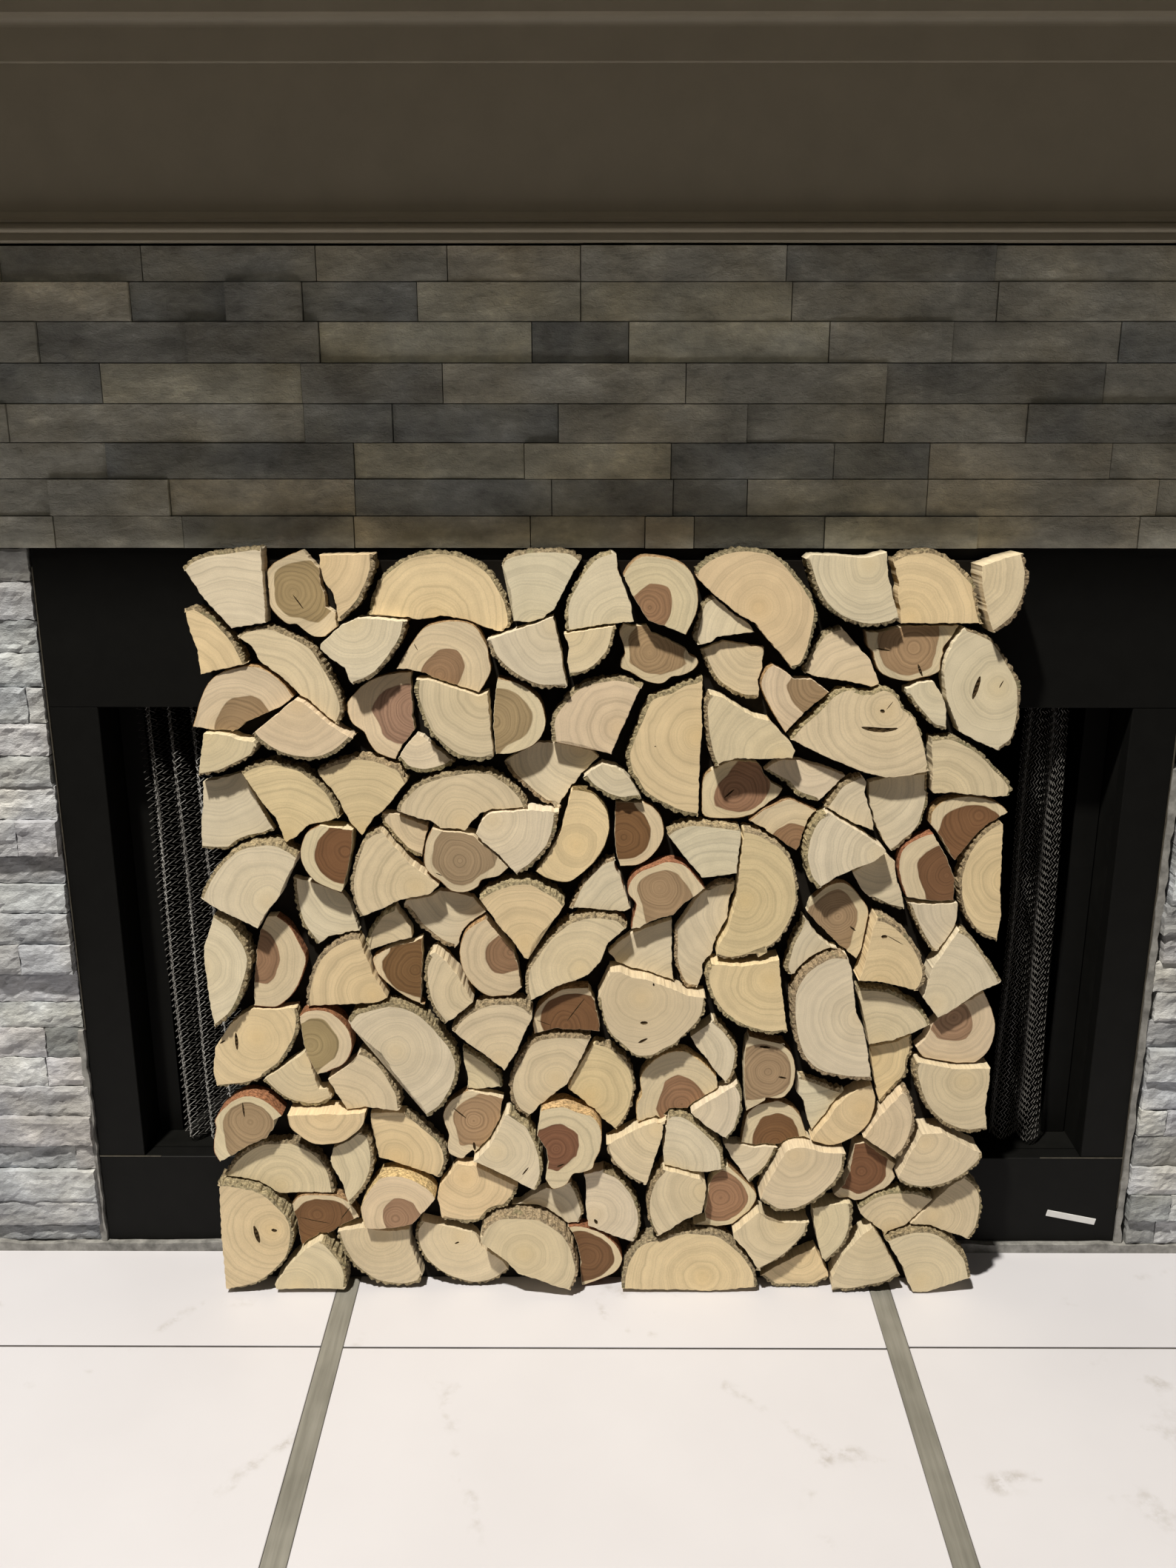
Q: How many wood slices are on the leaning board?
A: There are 143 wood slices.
